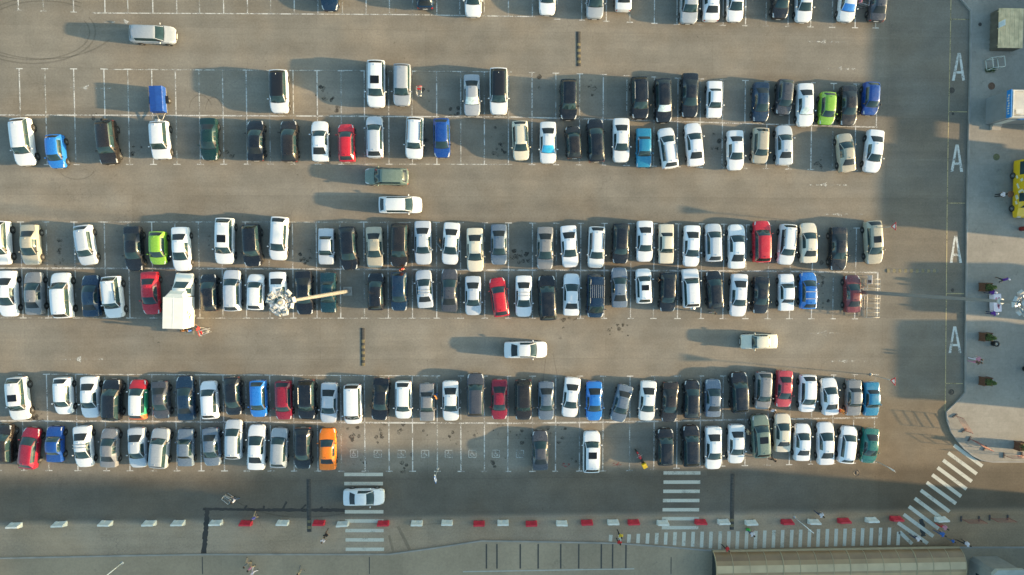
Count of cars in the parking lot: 185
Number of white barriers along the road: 19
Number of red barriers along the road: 11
